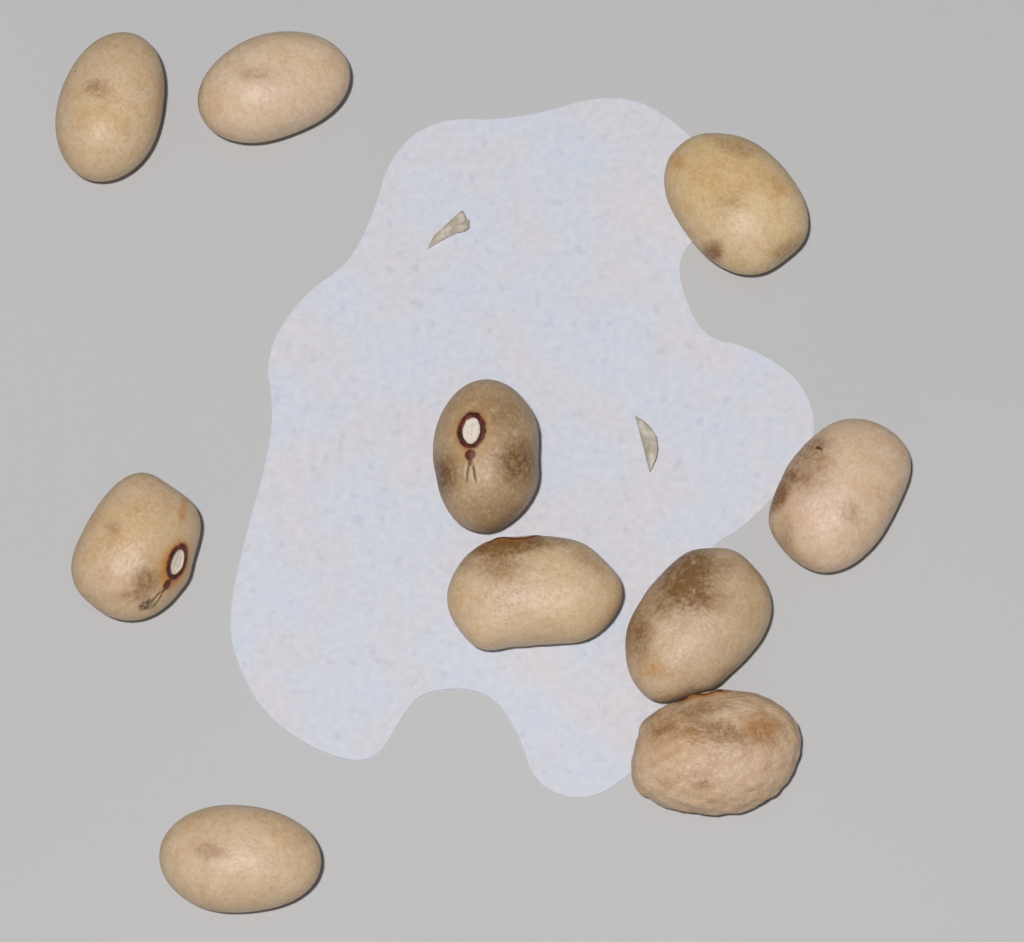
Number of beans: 10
